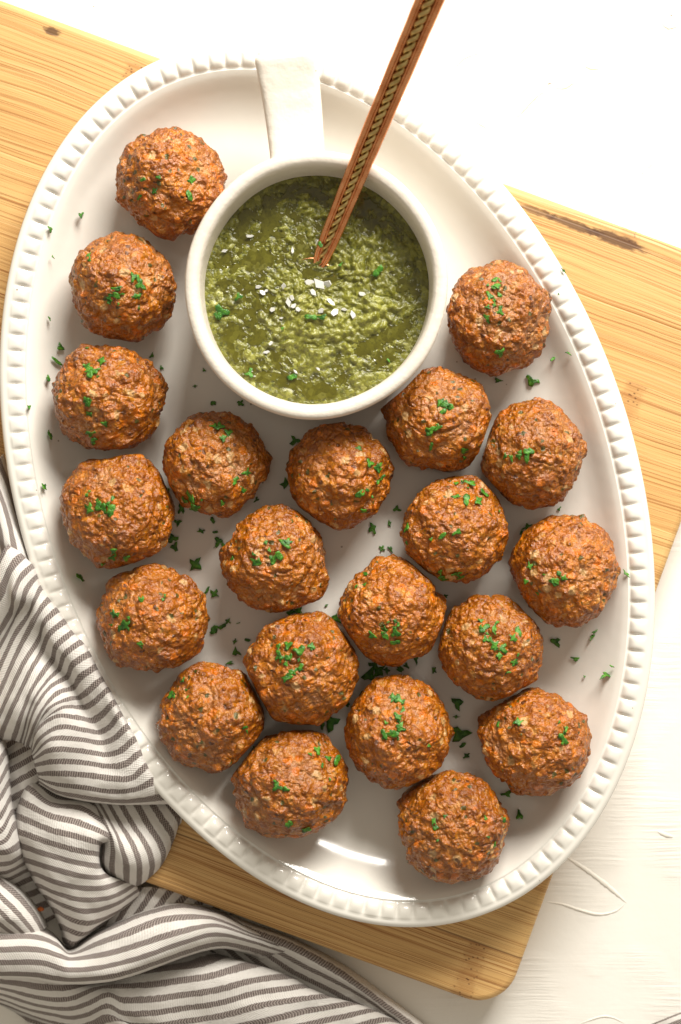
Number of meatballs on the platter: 21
